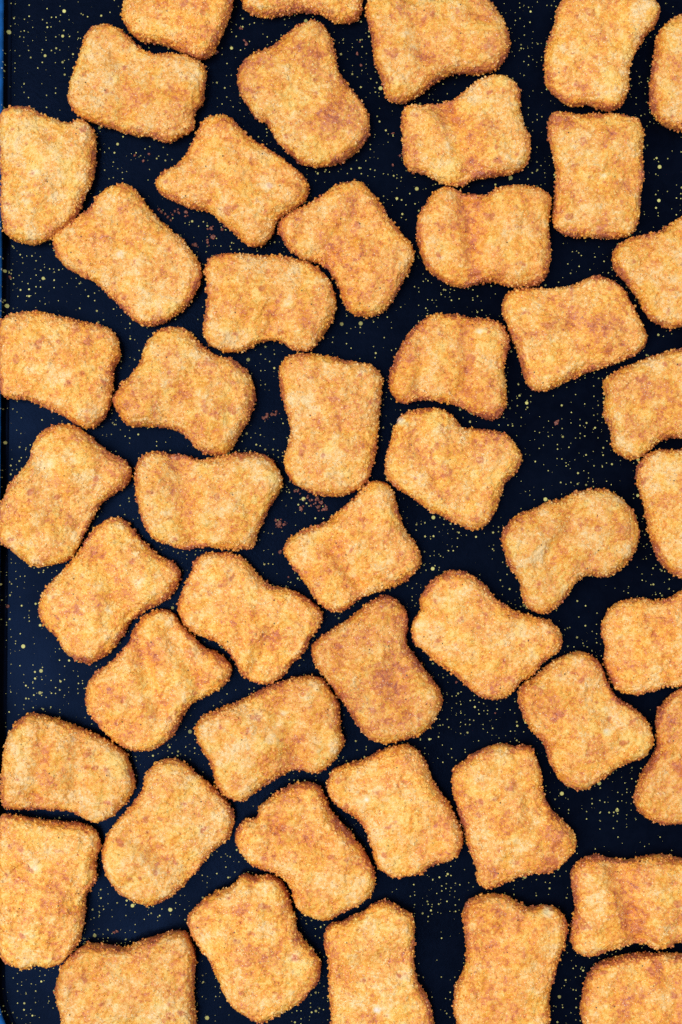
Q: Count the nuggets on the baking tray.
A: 49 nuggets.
